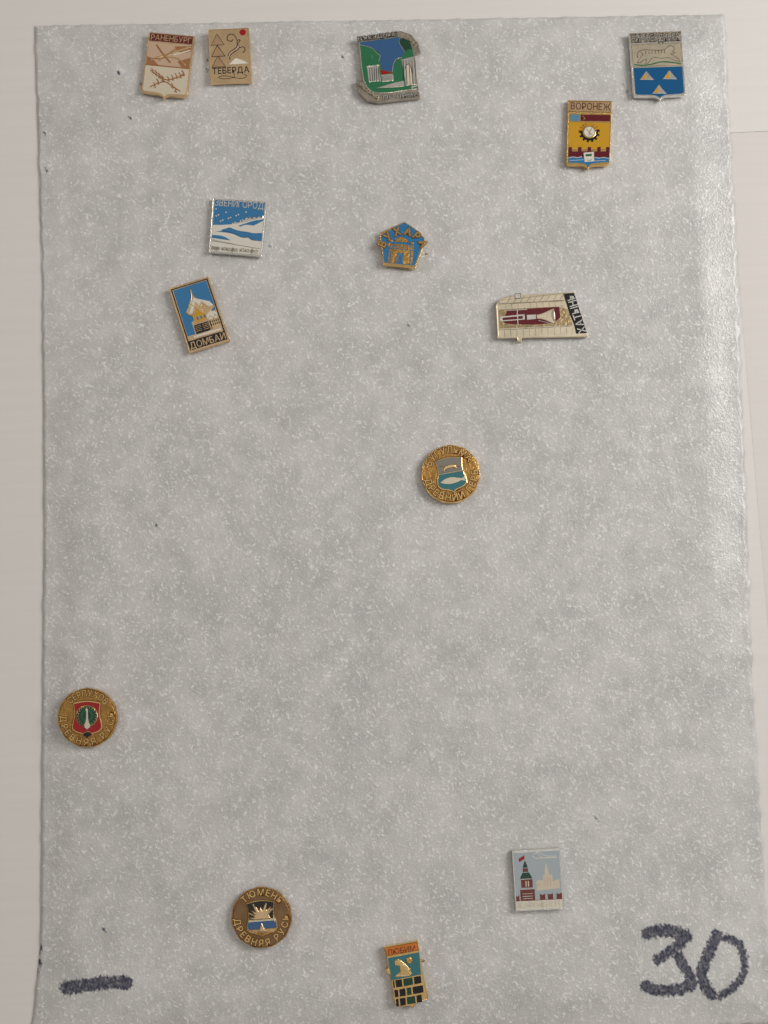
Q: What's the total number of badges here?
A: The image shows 14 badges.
